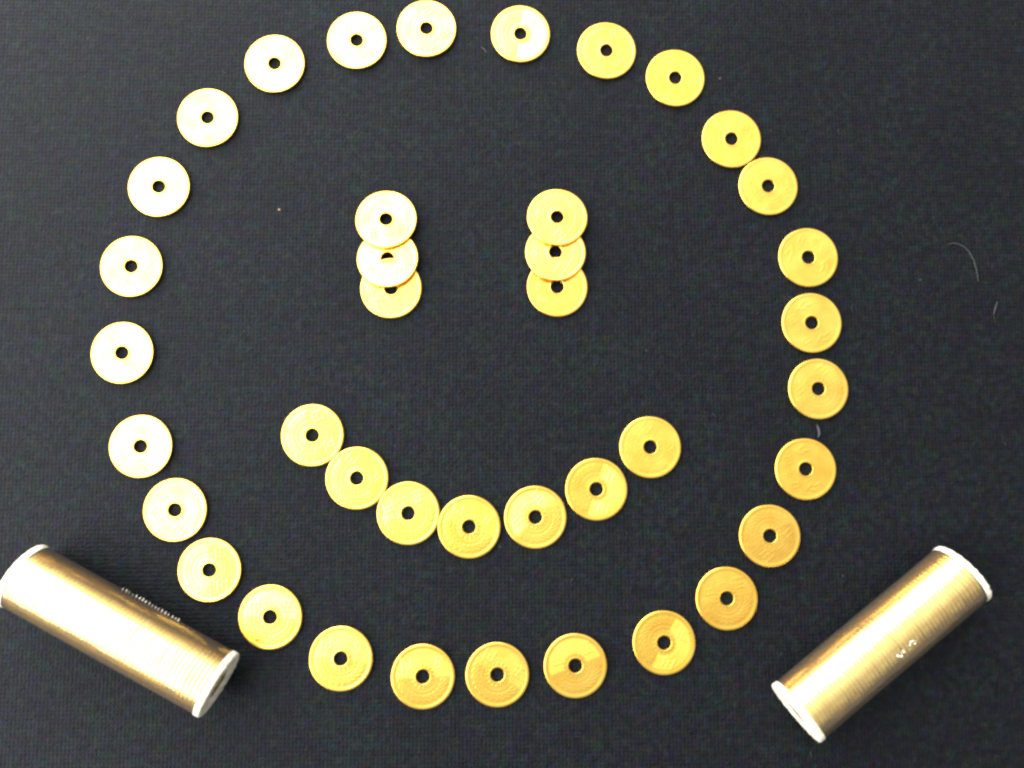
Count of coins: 40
